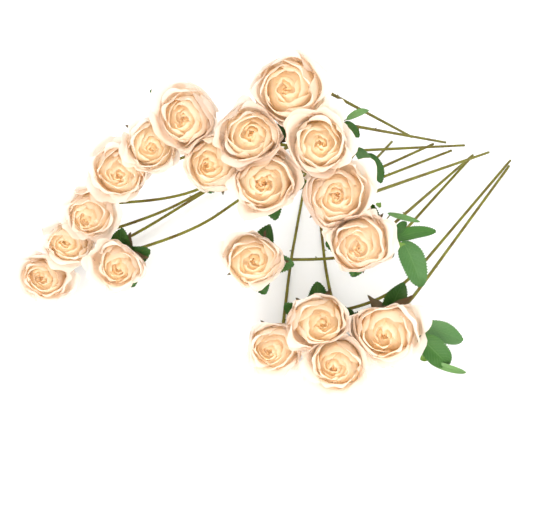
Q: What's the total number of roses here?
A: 19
